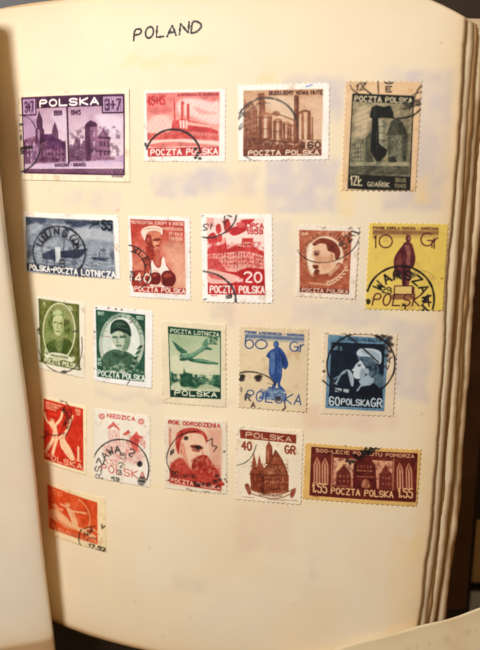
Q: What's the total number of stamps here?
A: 20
